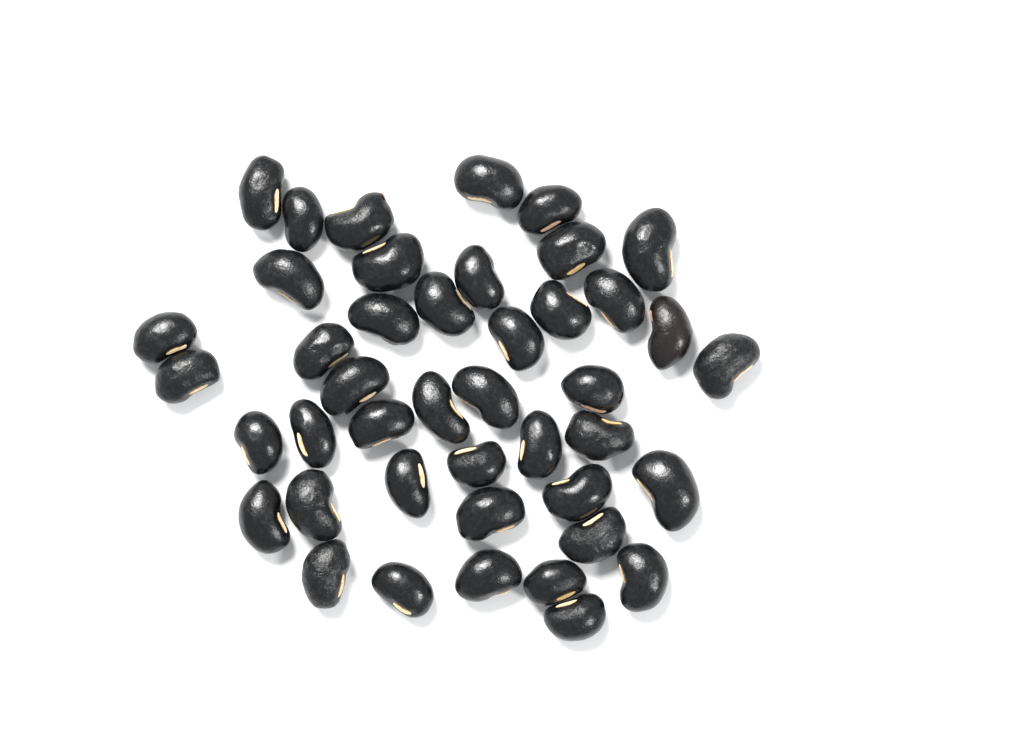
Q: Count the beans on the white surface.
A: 43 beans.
